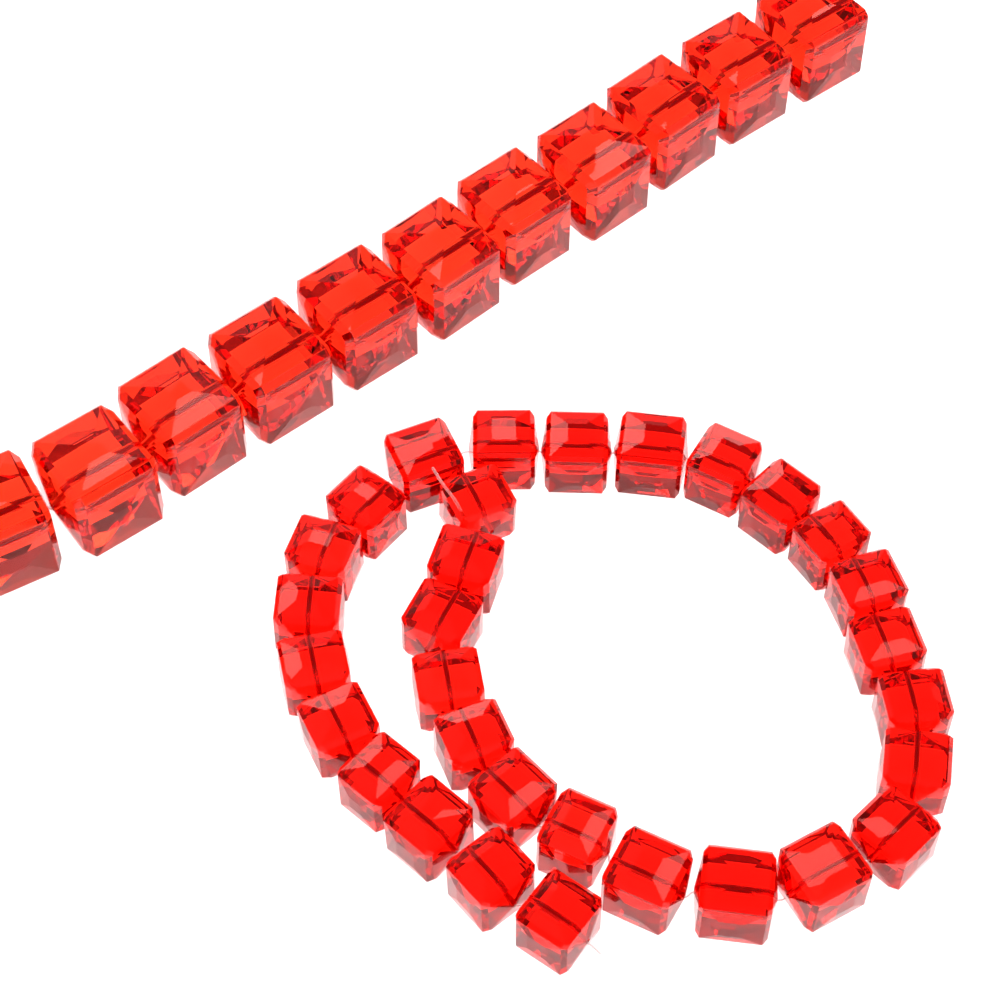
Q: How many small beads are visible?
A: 31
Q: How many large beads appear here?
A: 11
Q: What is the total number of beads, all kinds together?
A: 42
